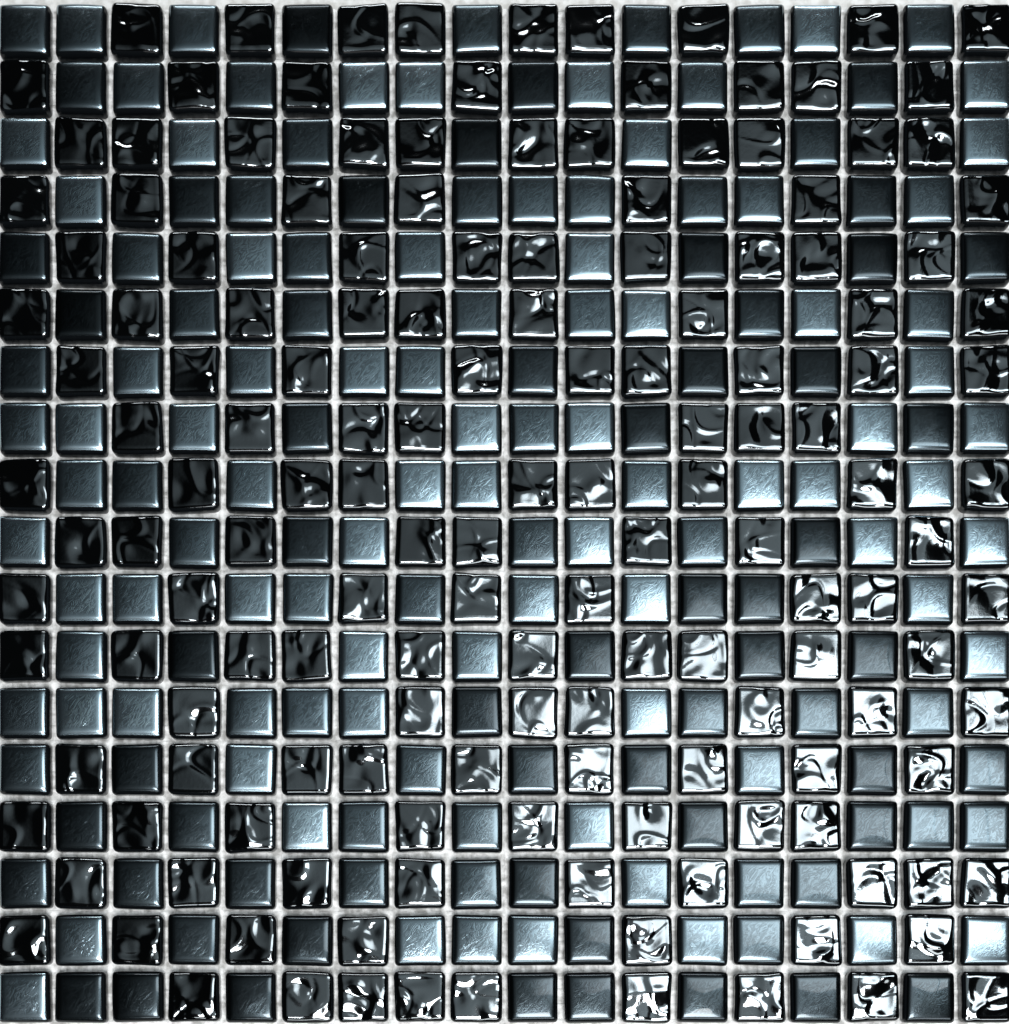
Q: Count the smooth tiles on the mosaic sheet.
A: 171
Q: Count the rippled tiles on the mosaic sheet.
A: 153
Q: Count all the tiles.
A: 324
